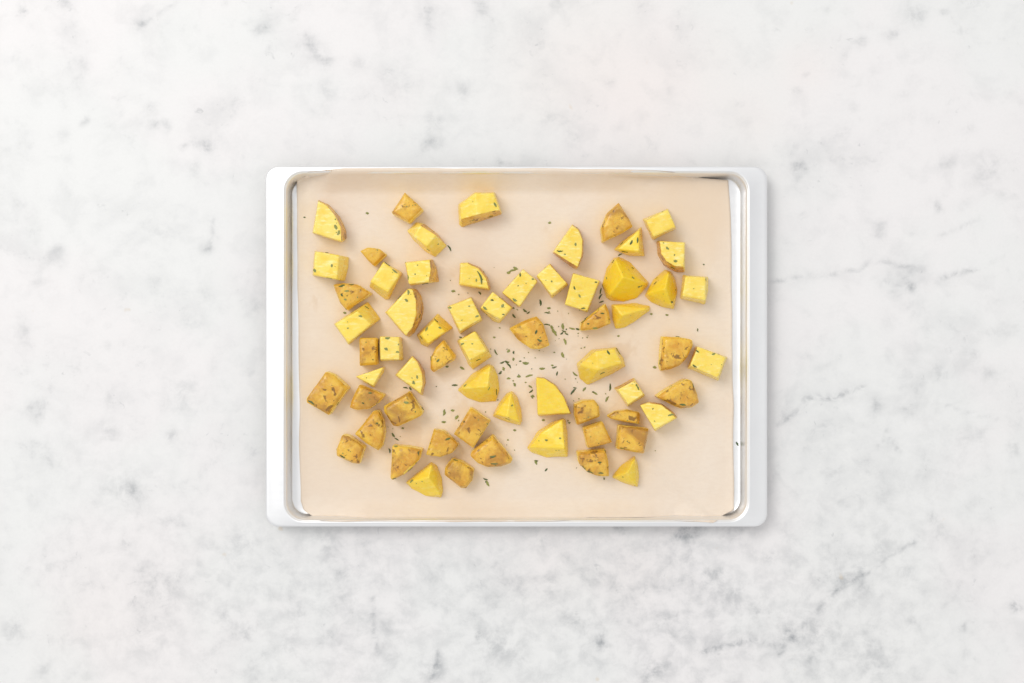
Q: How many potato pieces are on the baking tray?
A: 62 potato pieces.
